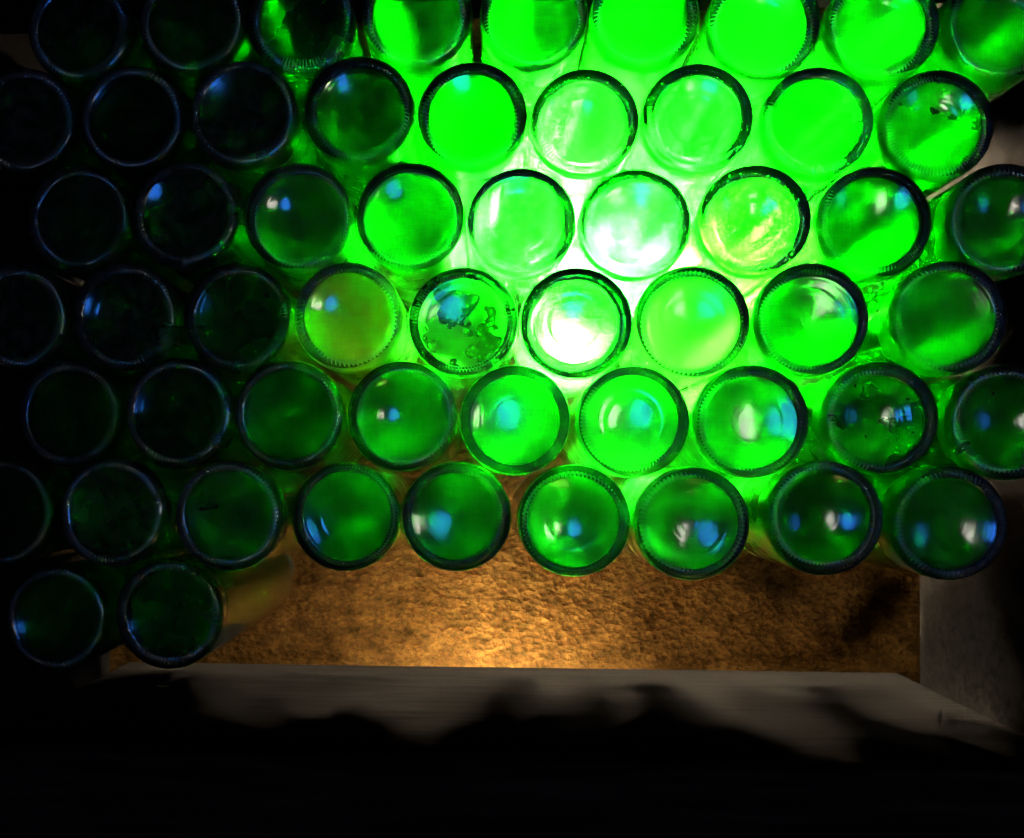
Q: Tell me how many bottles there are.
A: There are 56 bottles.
